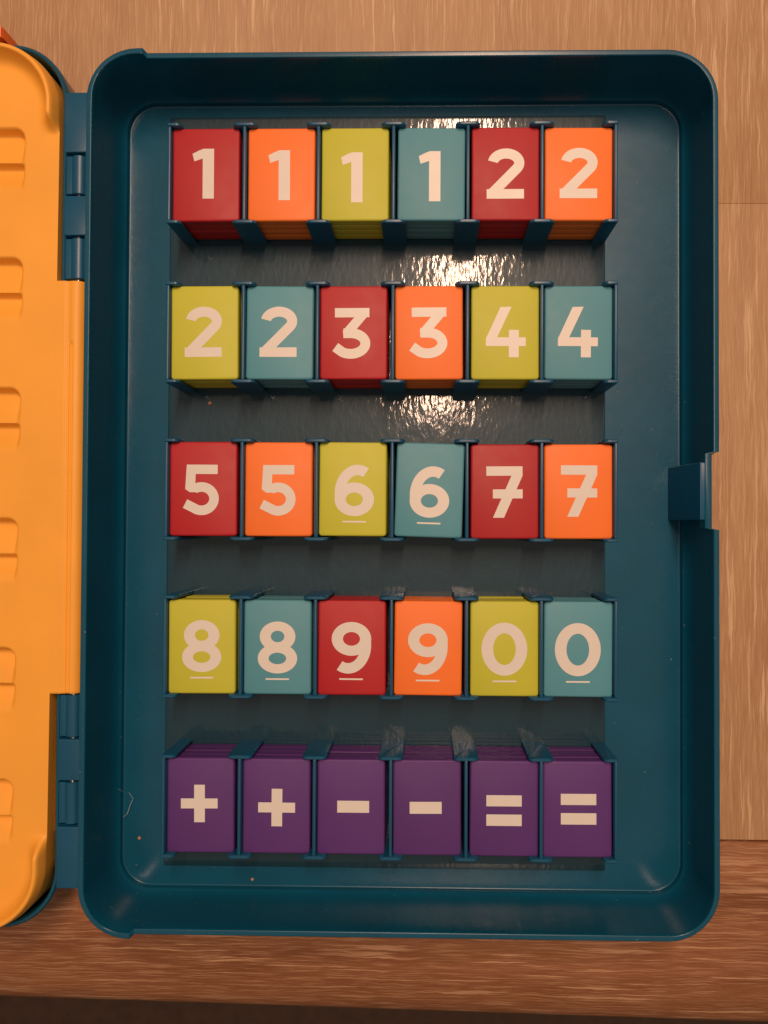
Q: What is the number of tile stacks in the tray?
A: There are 30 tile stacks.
